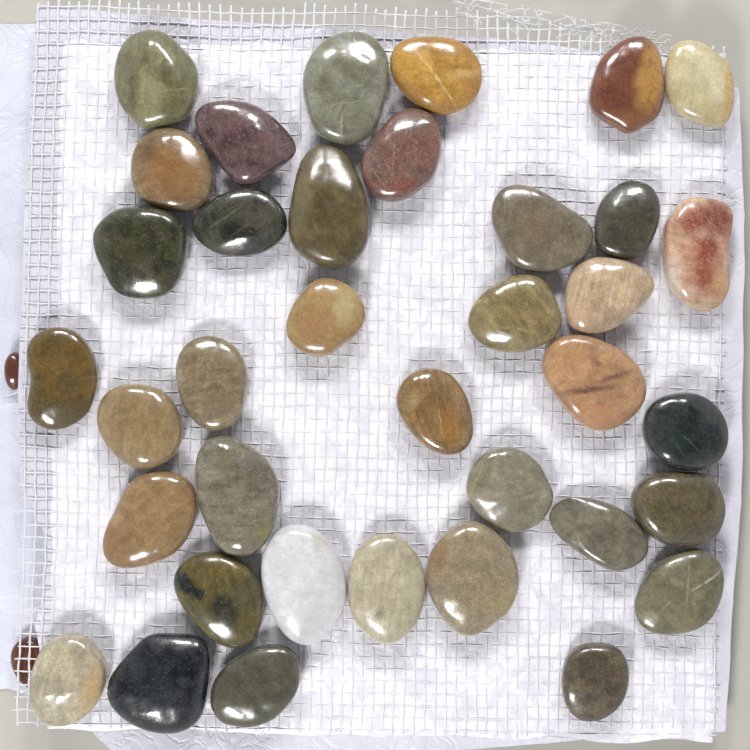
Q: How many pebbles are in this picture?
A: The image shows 39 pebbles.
